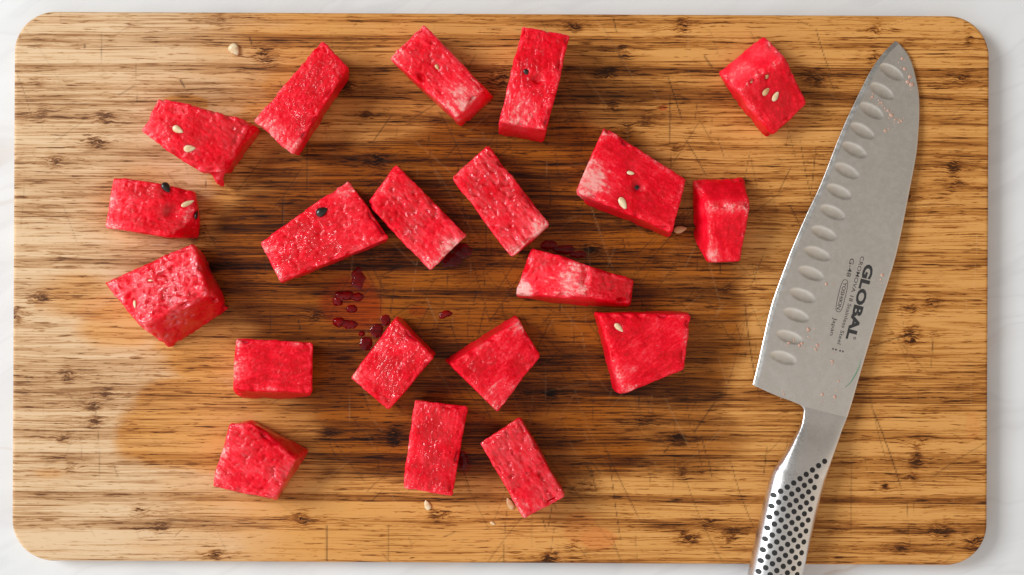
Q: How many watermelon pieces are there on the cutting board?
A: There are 20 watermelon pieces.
